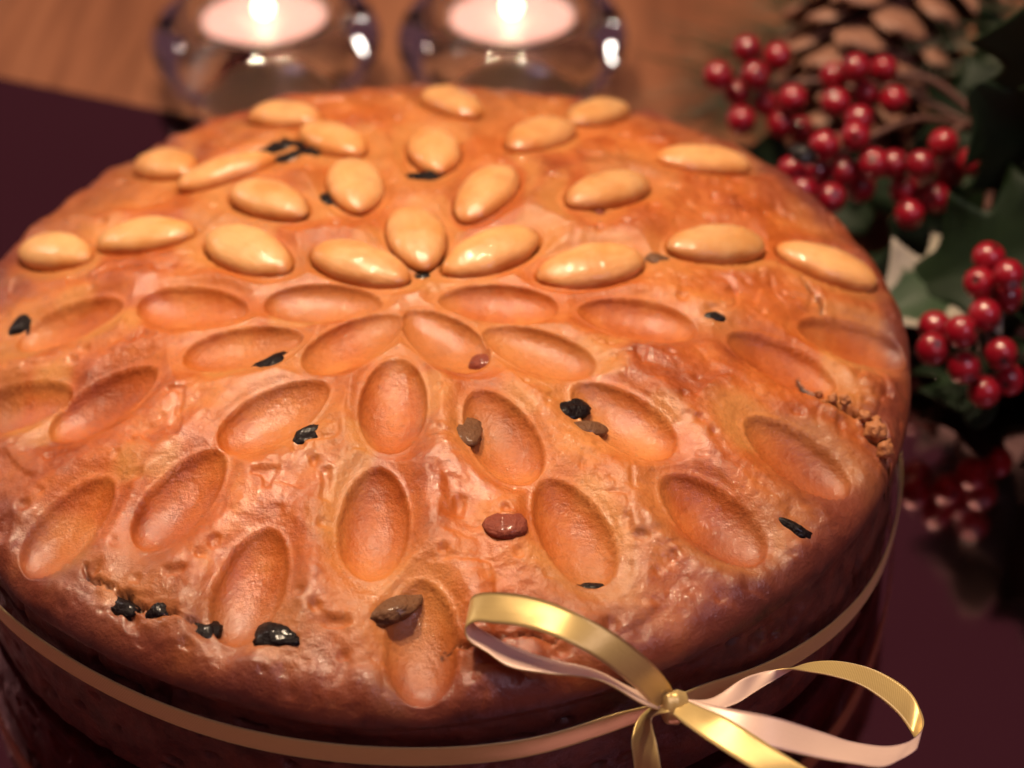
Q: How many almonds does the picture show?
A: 22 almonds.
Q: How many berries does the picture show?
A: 46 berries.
